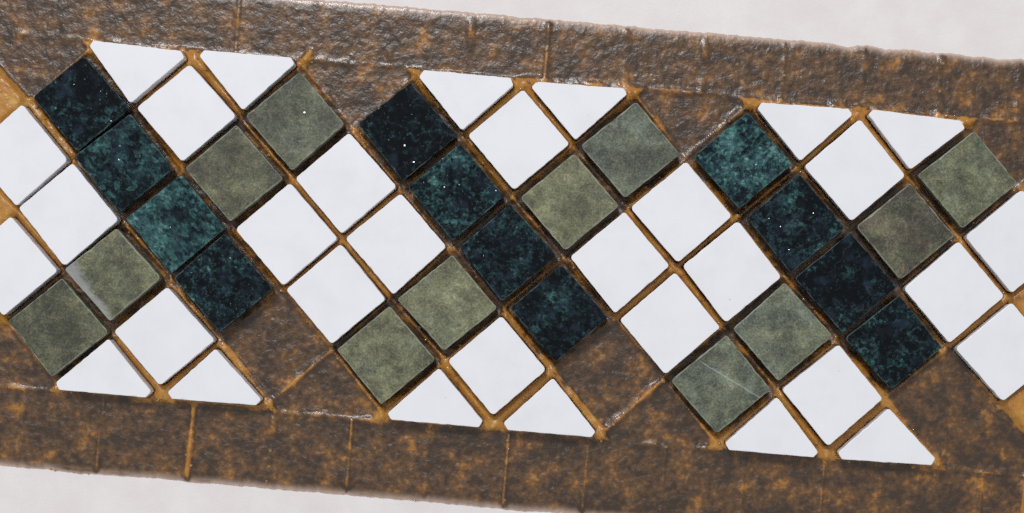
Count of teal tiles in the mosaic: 12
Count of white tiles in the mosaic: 32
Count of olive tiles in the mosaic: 12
